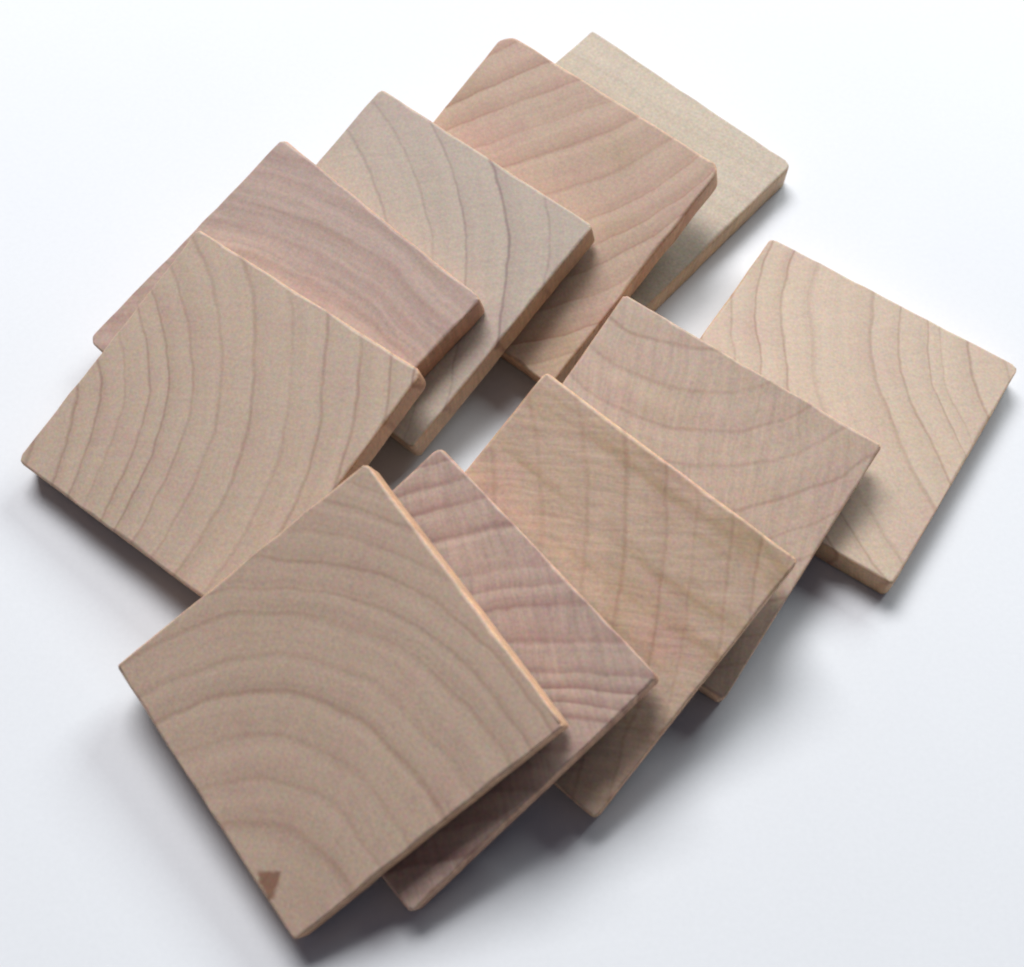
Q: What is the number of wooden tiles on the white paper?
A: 10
